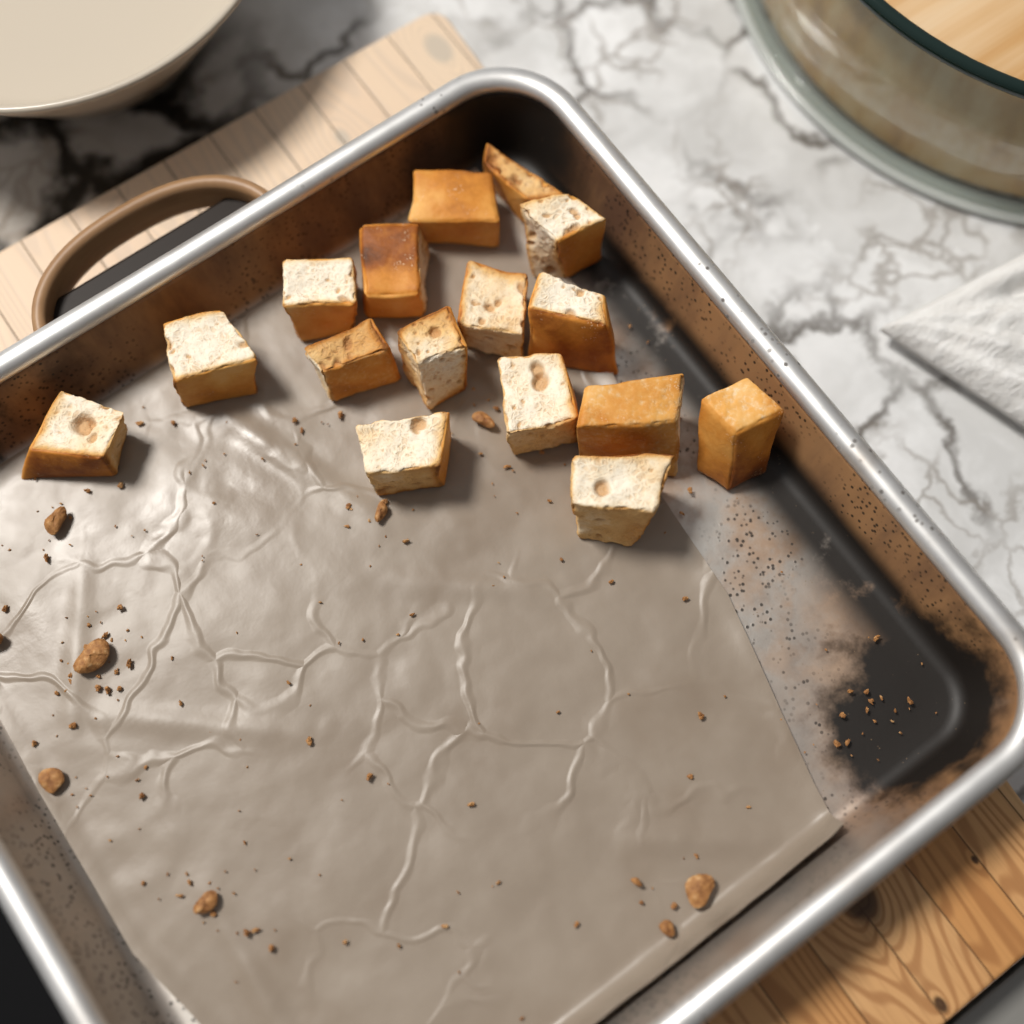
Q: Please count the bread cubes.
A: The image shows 16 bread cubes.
